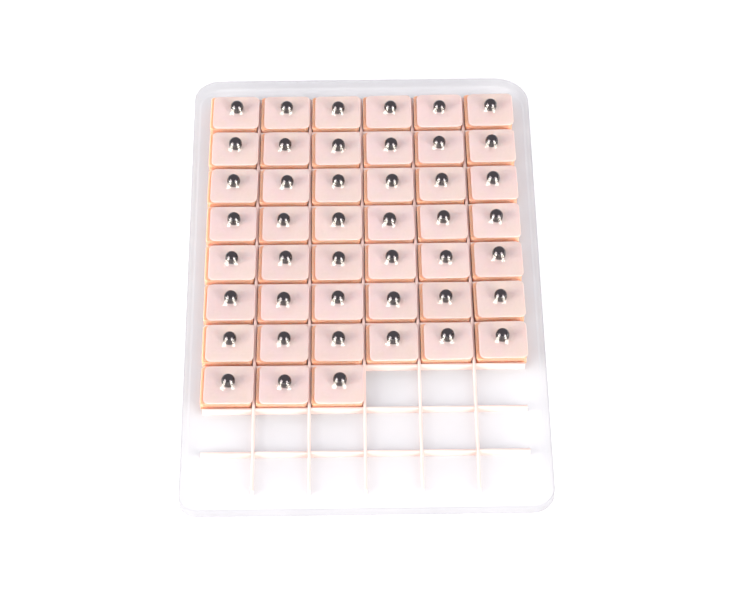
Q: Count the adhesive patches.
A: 45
